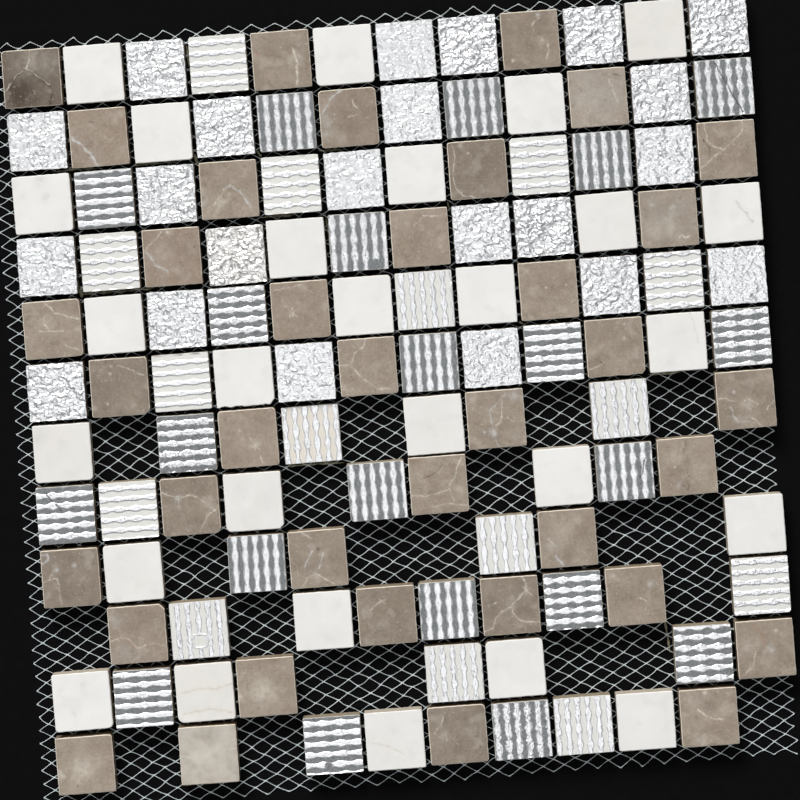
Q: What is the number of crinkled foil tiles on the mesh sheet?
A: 22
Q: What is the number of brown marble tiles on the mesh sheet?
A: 37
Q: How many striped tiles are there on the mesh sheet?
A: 36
